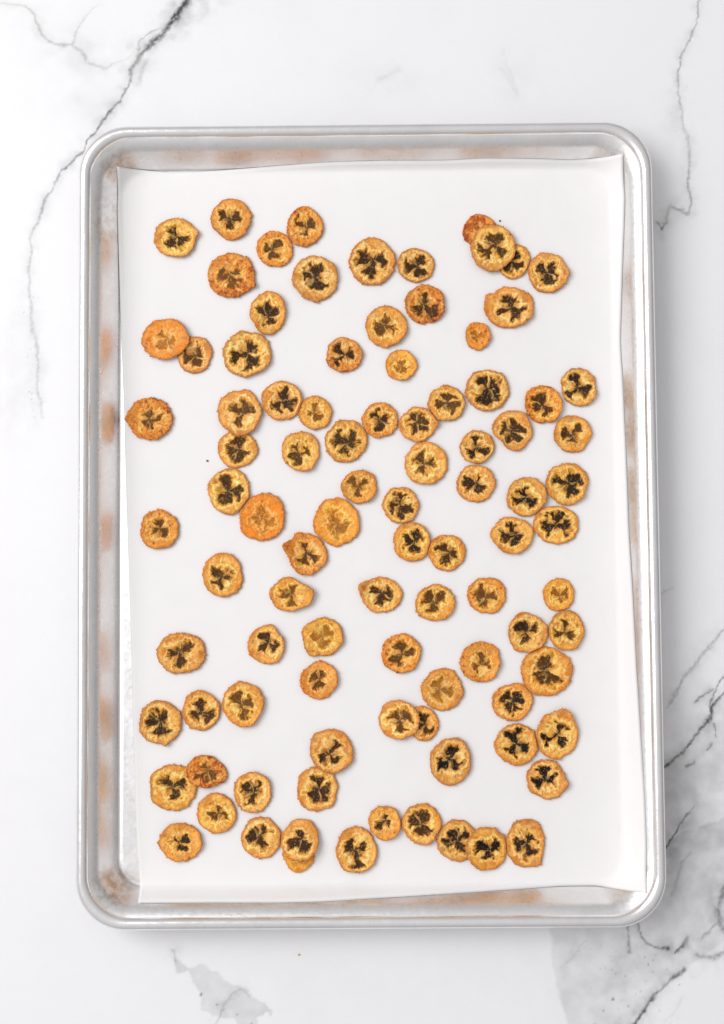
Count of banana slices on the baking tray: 95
